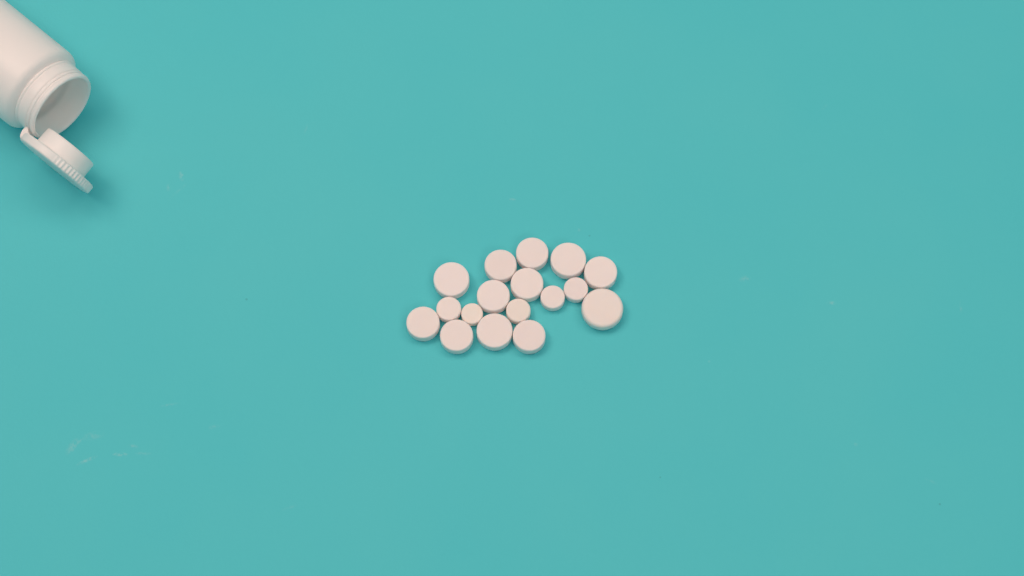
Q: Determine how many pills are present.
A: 17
